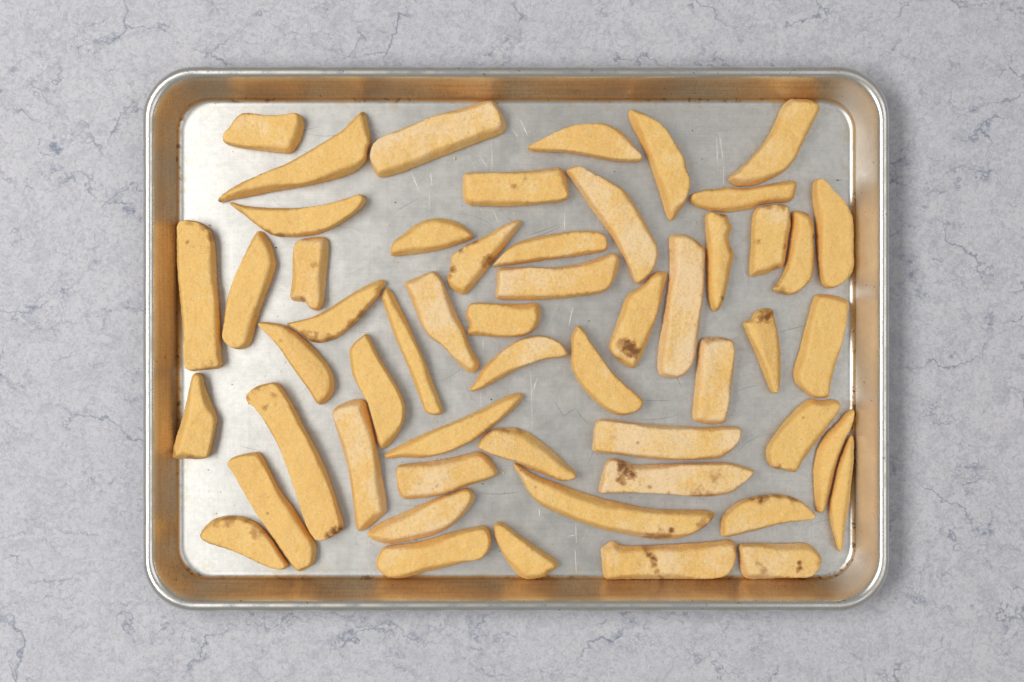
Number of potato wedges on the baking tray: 54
